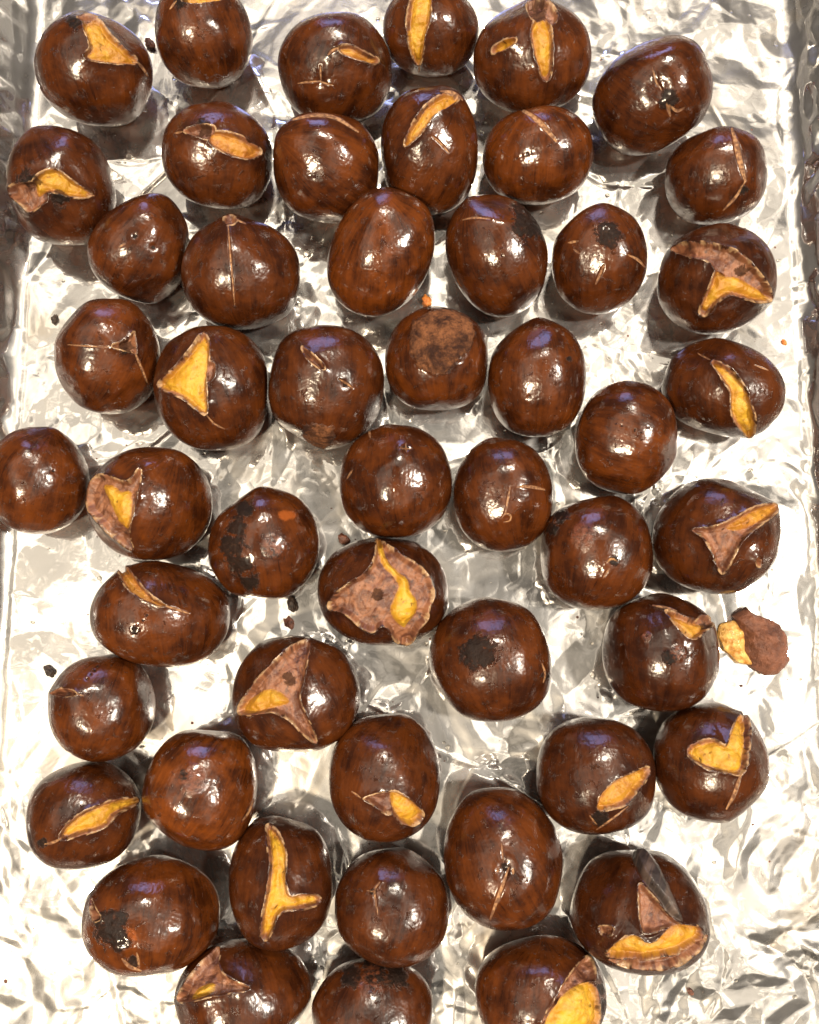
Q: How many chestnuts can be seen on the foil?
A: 51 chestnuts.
